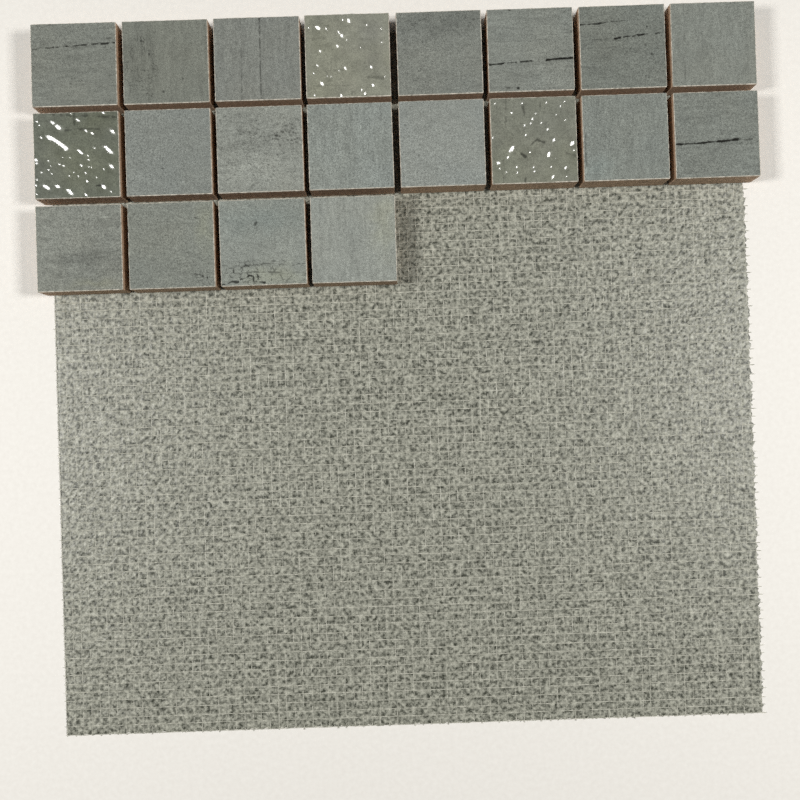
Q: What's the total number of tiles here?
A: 20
